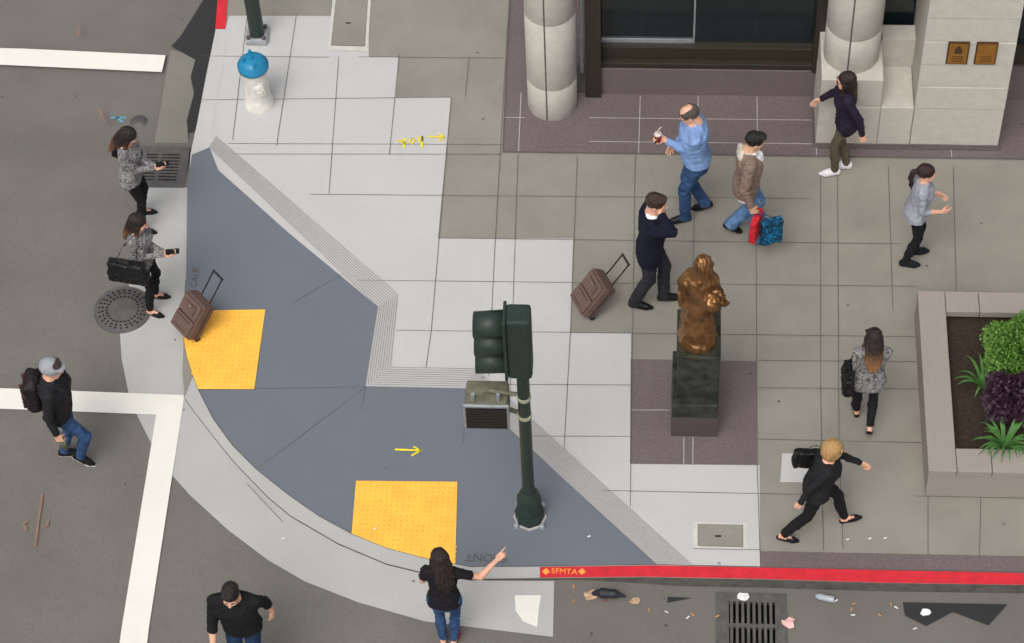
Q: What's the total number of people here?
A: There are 12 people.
